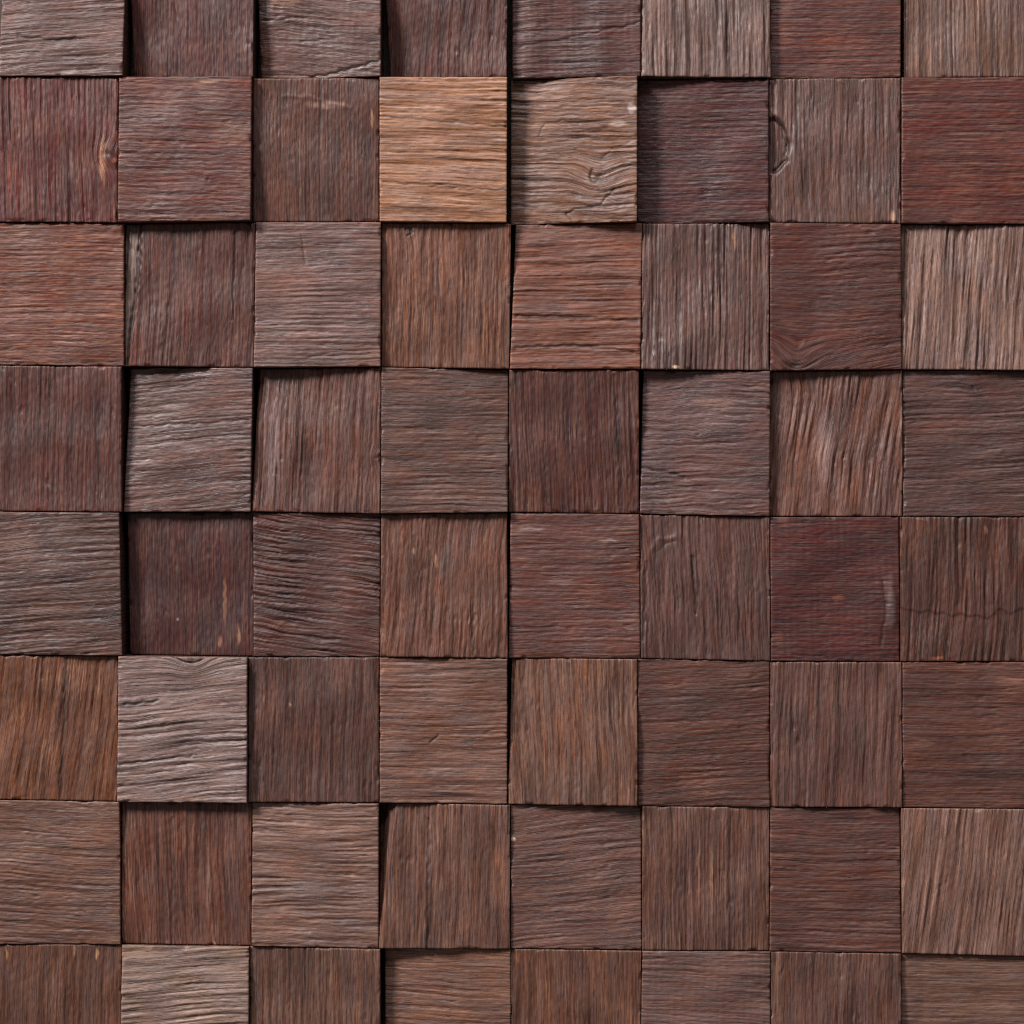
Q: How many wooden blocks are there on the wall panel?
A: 64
